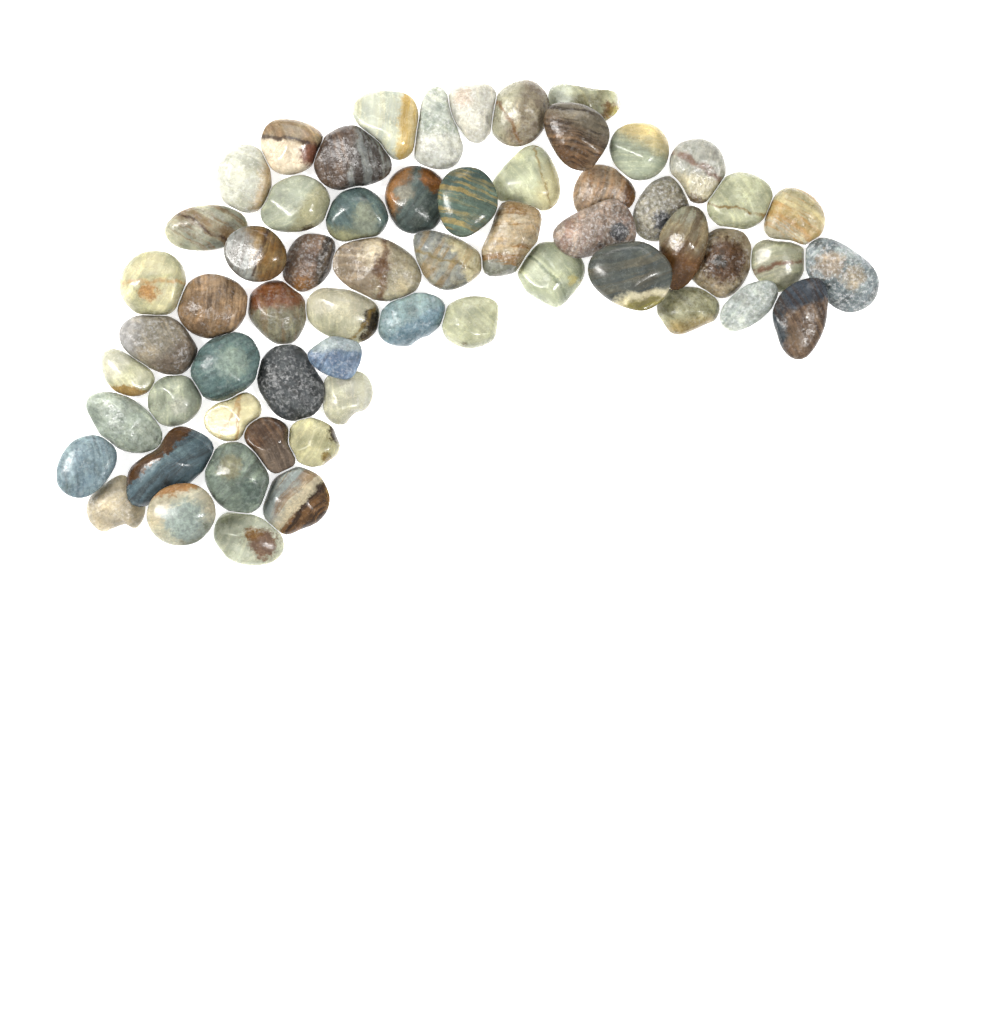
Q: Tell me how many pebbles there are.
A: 60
